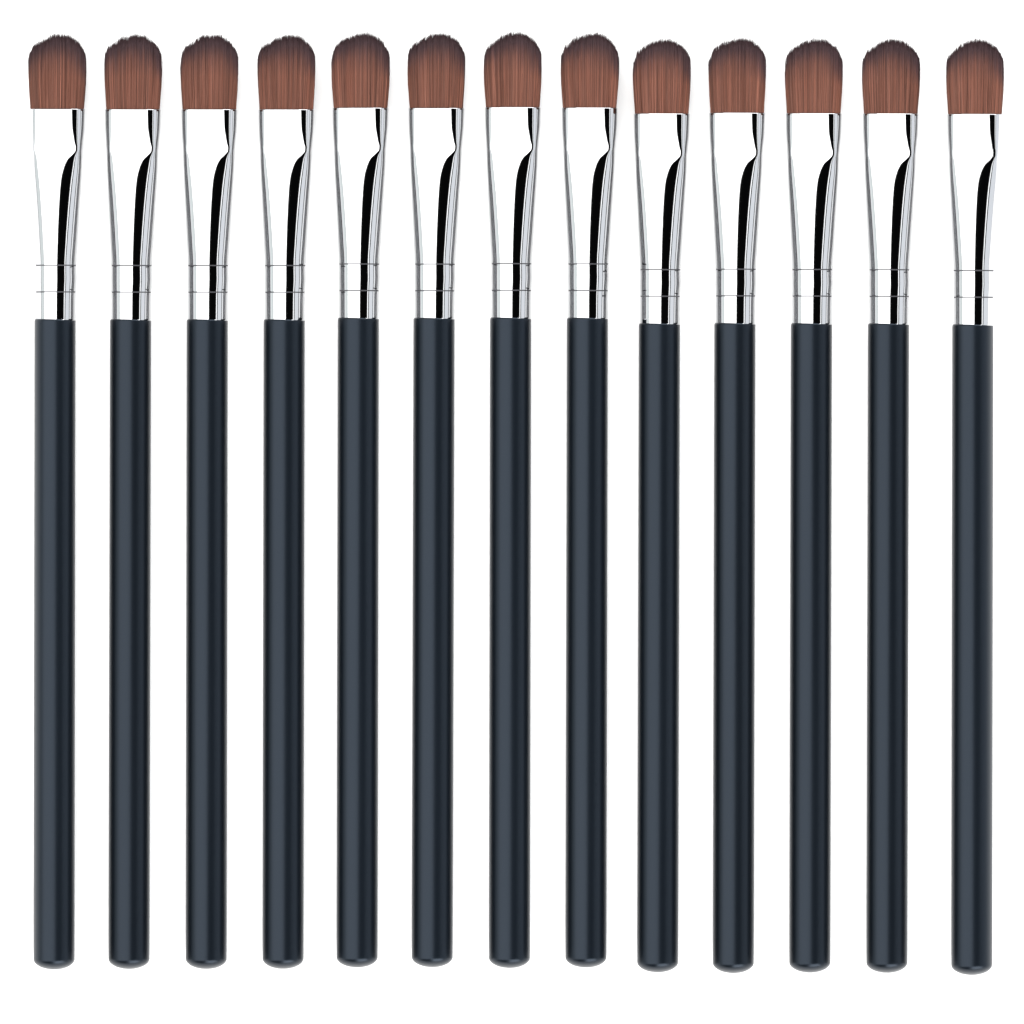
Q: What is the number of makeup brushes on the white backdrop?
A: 13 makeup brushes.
